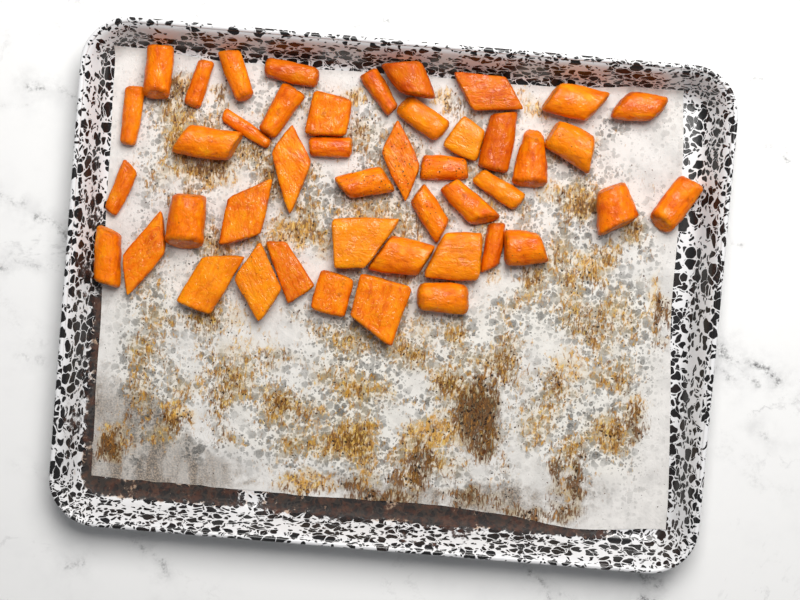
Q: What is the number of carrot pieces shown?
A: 45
